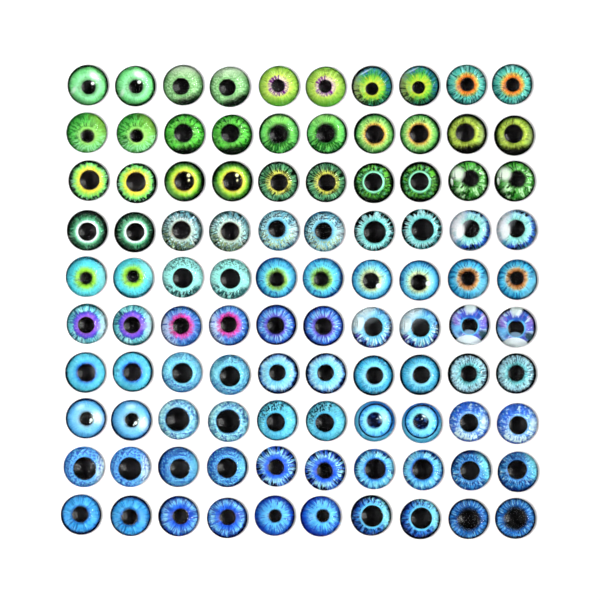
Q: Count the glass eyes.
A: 100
